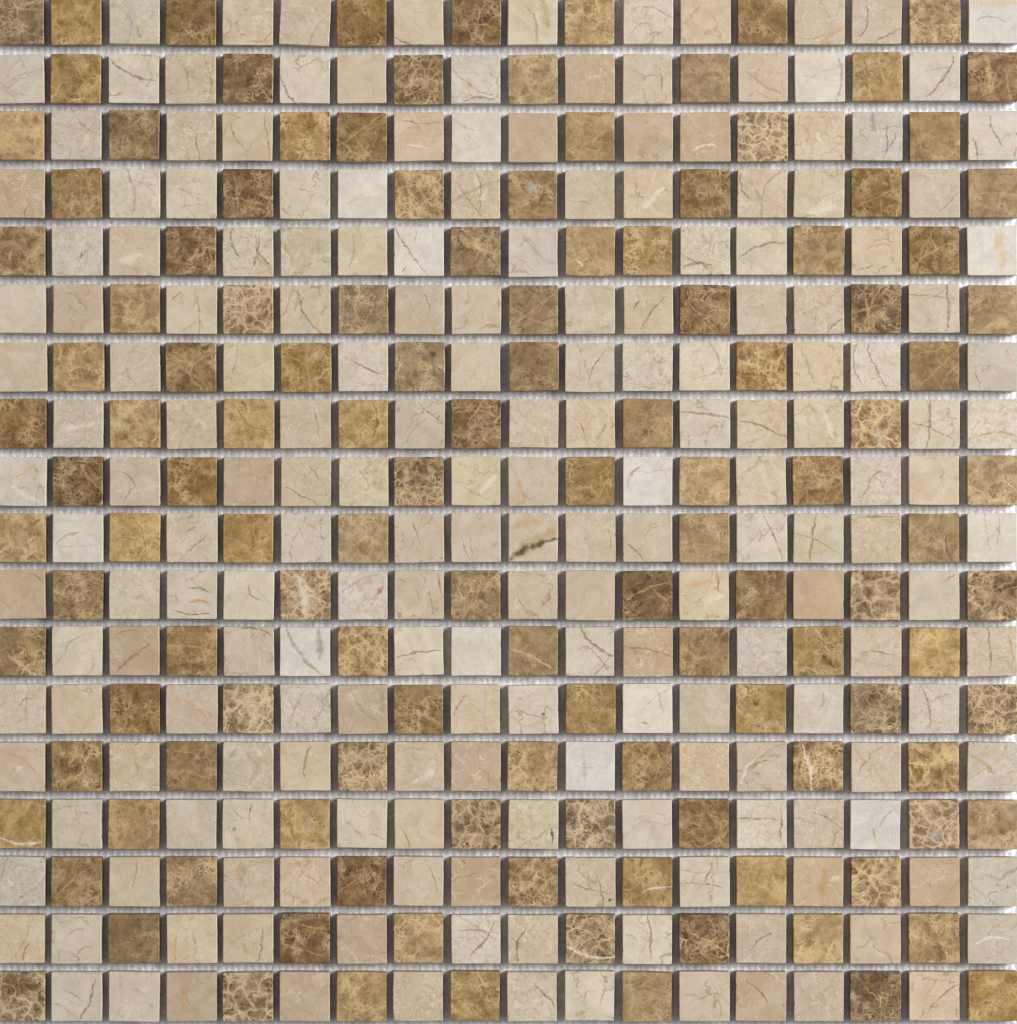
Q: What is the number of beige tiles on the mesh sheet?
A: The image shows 197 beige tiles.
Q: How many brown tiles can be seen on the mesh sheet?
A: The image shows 127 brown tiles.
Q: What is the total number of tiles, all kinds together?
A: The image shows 324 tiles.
